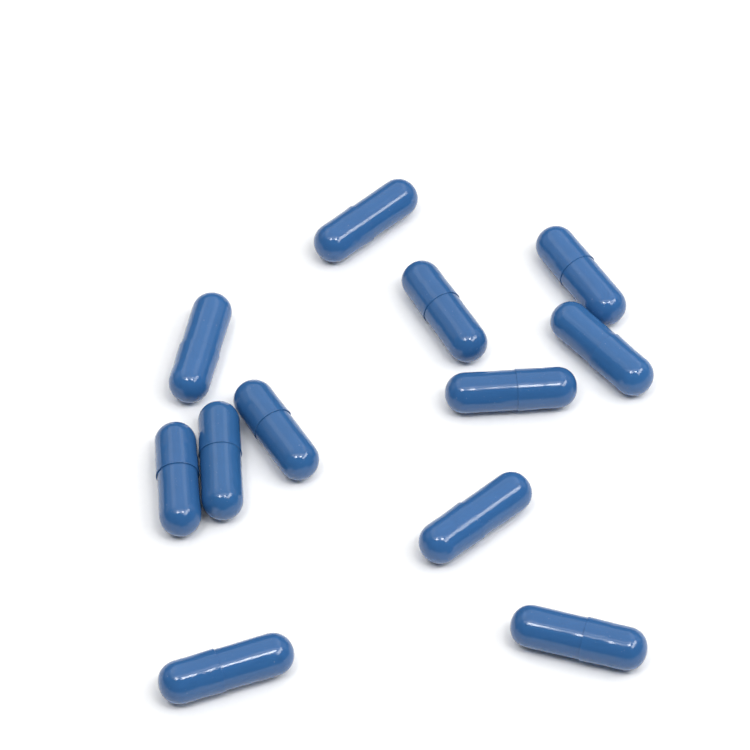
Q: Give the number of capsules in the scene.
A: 12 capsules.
